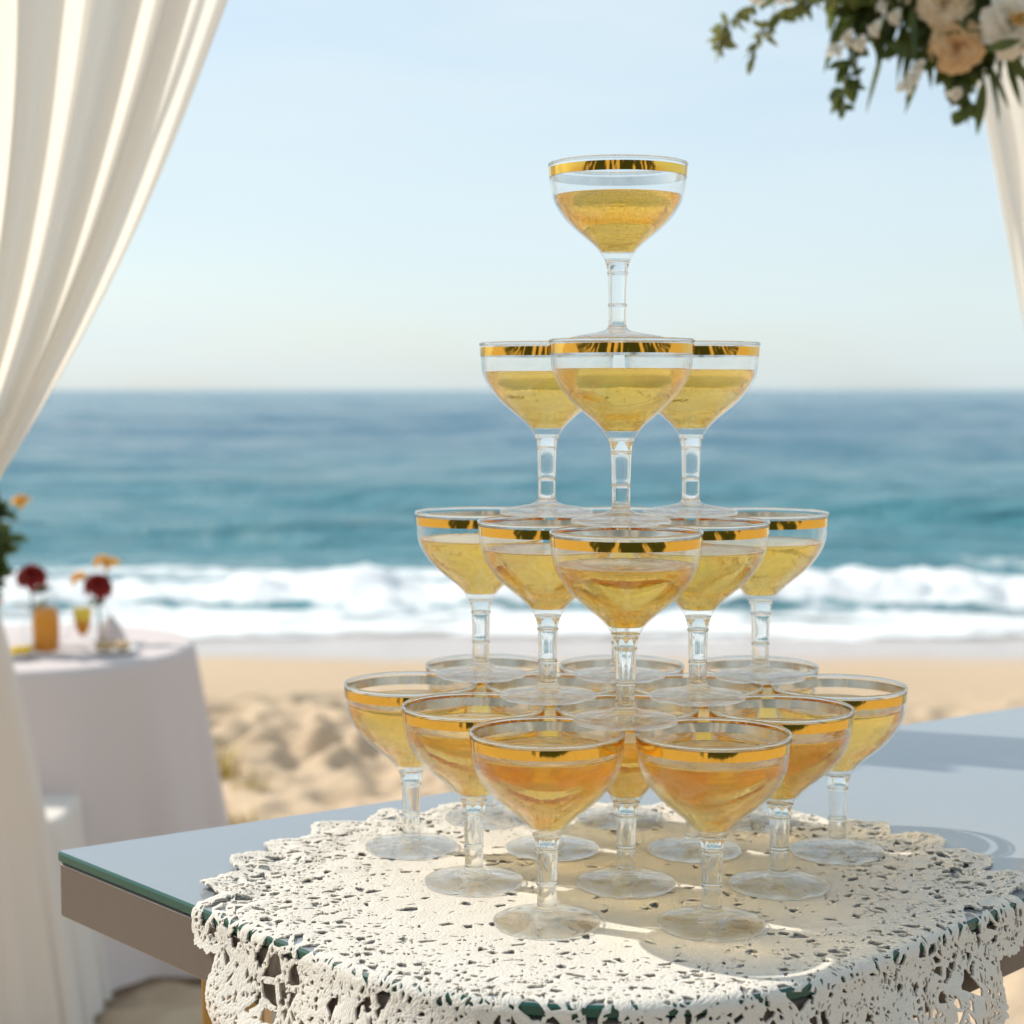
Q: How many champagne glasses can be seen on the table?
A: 22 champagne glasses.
